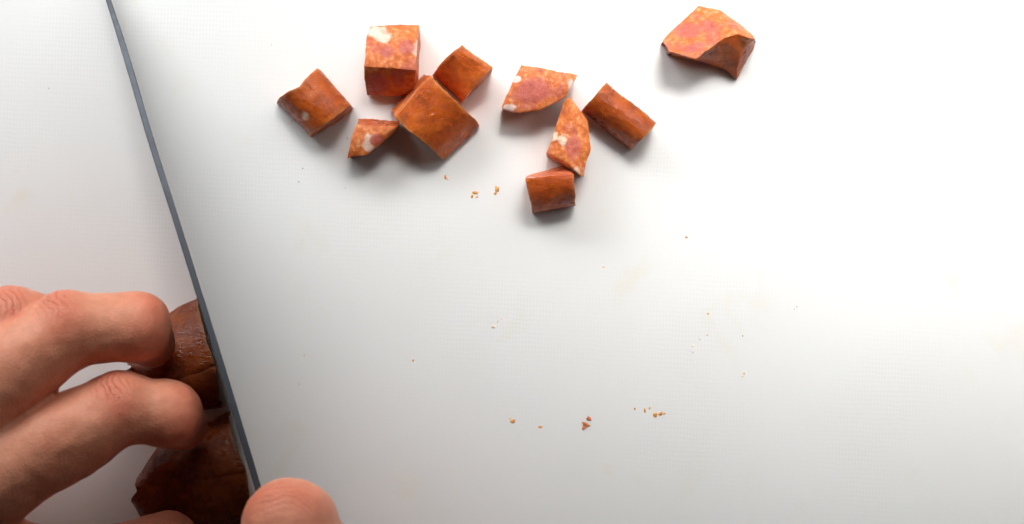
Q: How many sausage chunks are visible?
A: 10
